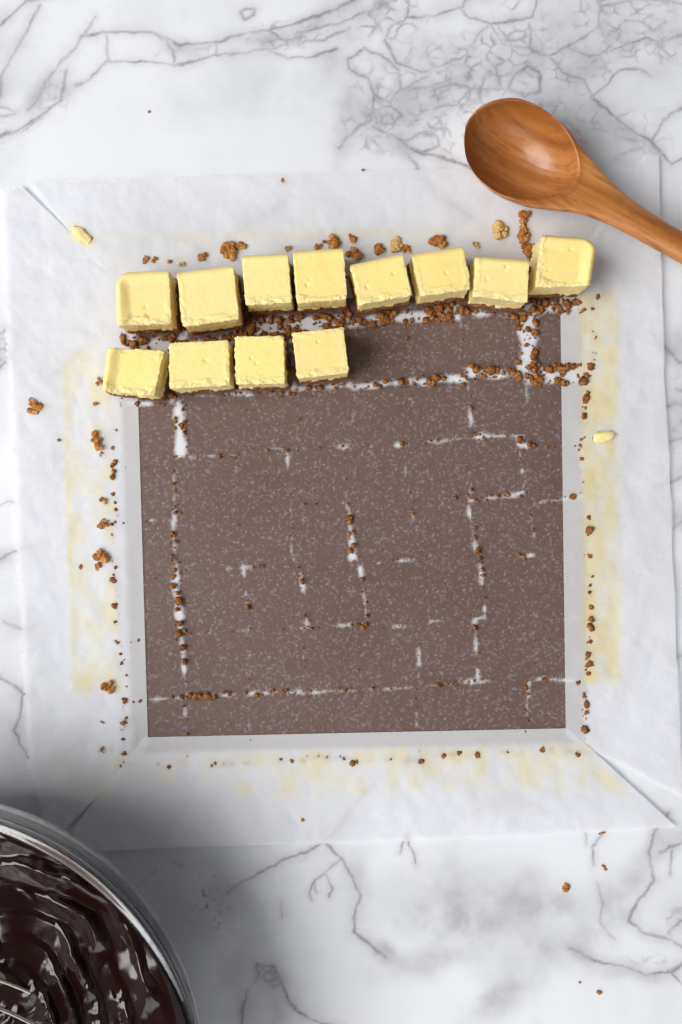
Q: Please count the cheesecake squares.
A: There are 12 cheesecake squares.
